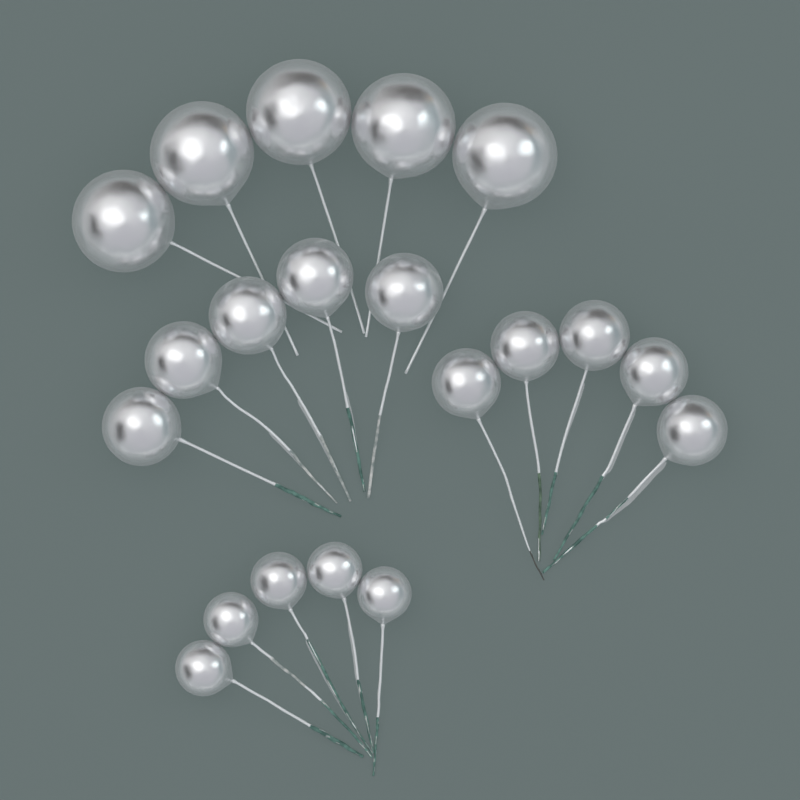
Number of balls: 20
